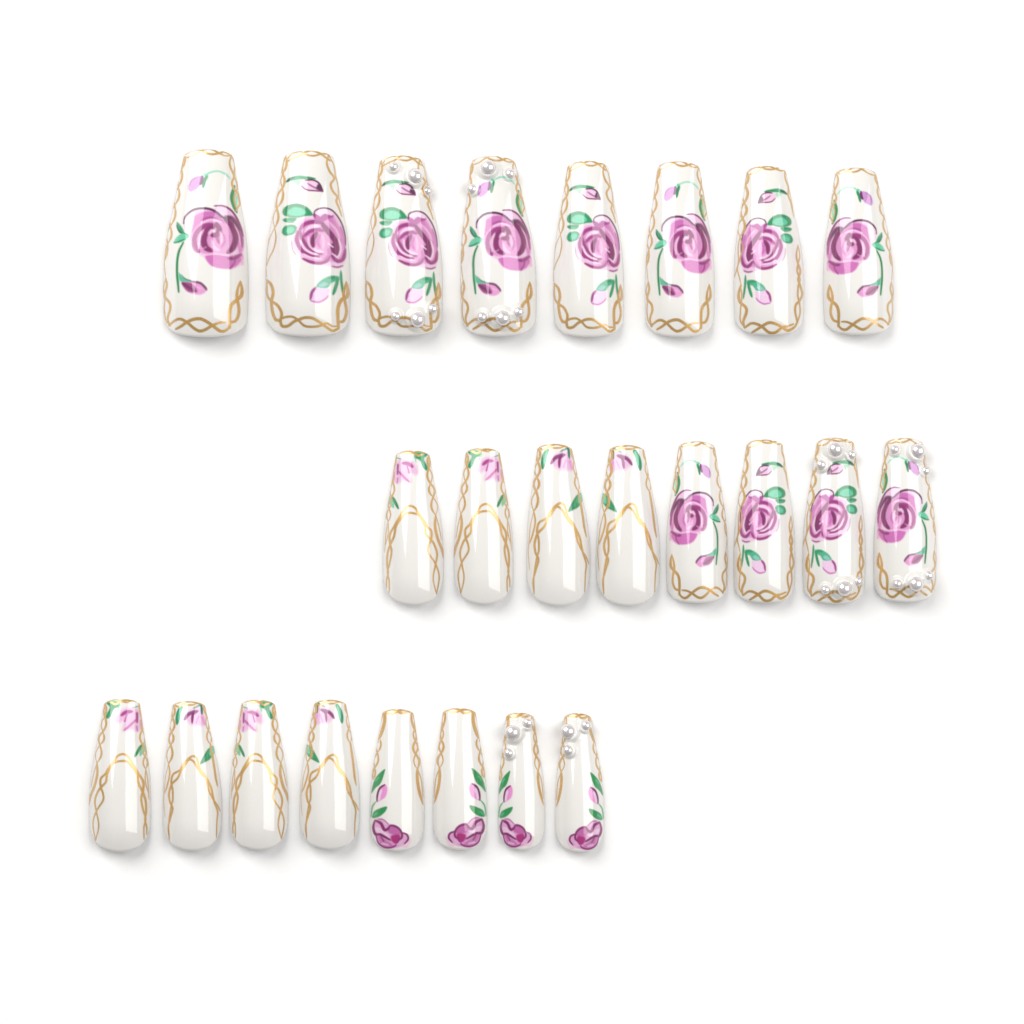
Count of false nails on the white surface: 24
